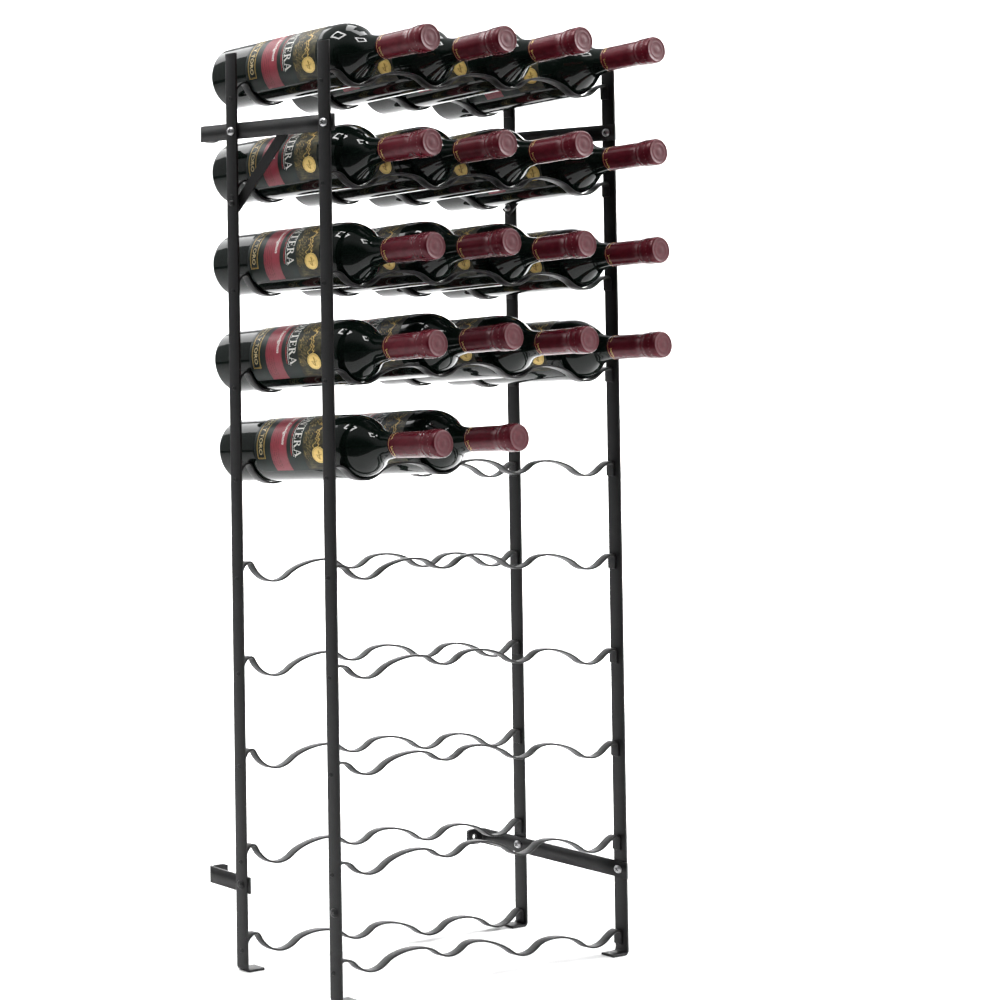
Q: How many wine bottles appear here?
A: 18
